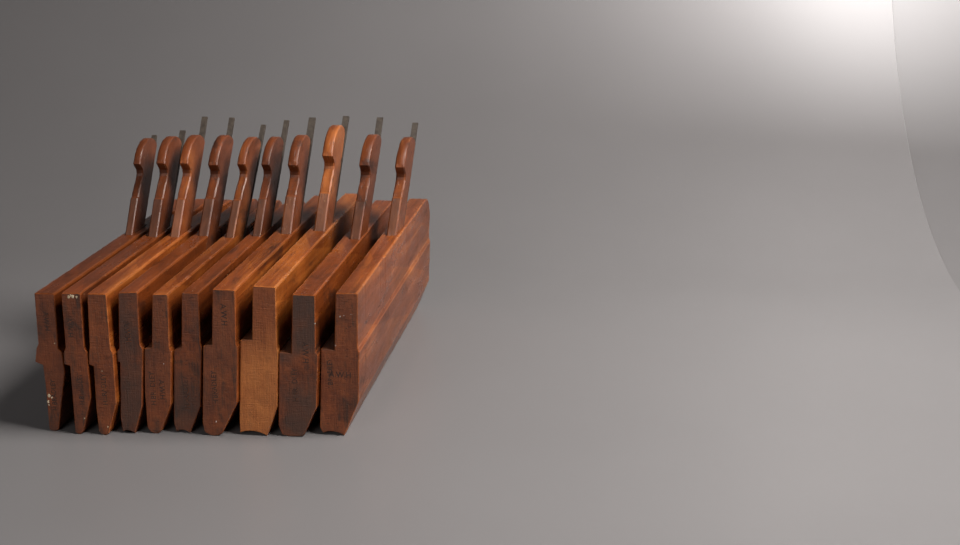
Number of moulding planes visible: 10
